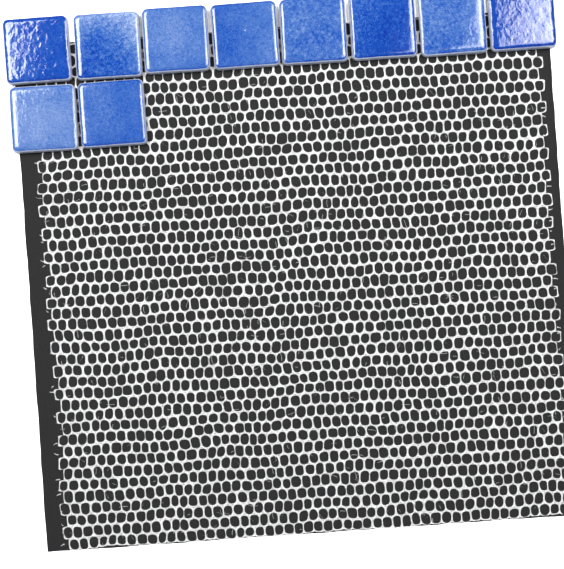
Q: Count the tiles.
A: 10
